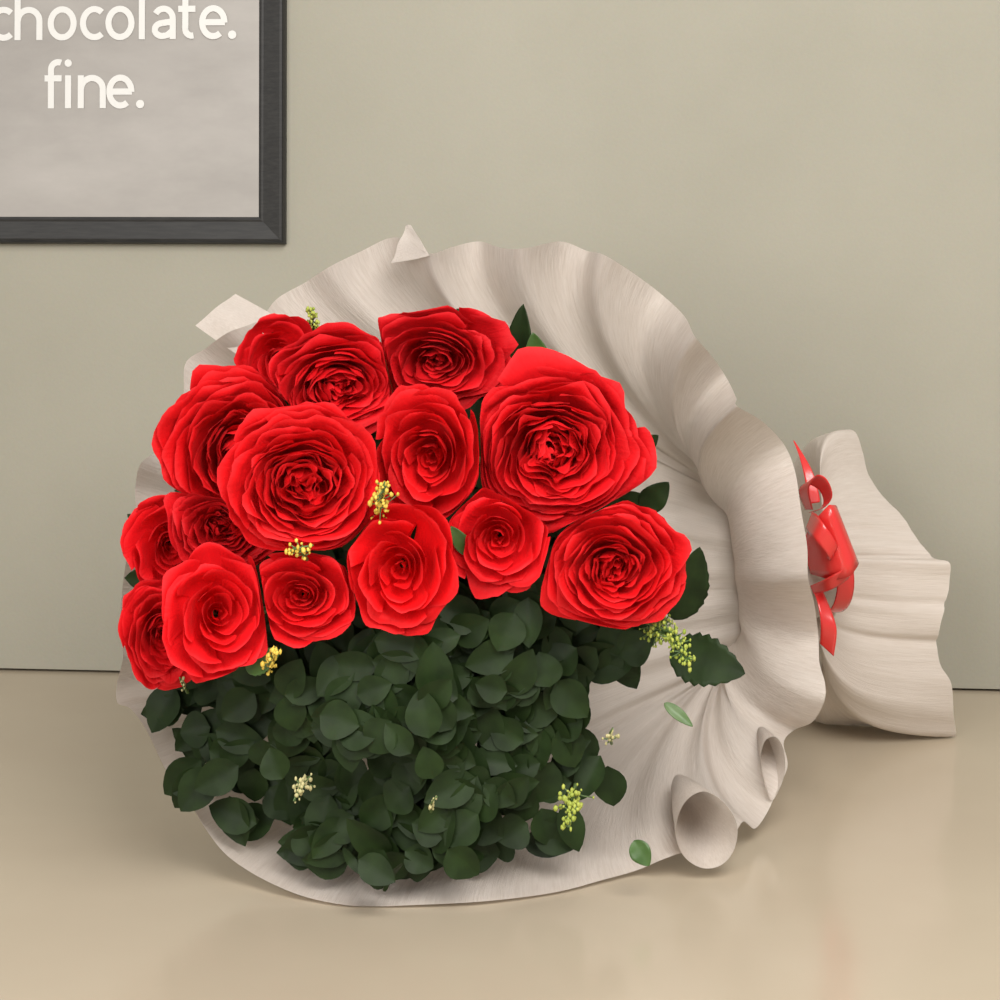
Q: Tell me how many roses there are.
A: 15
